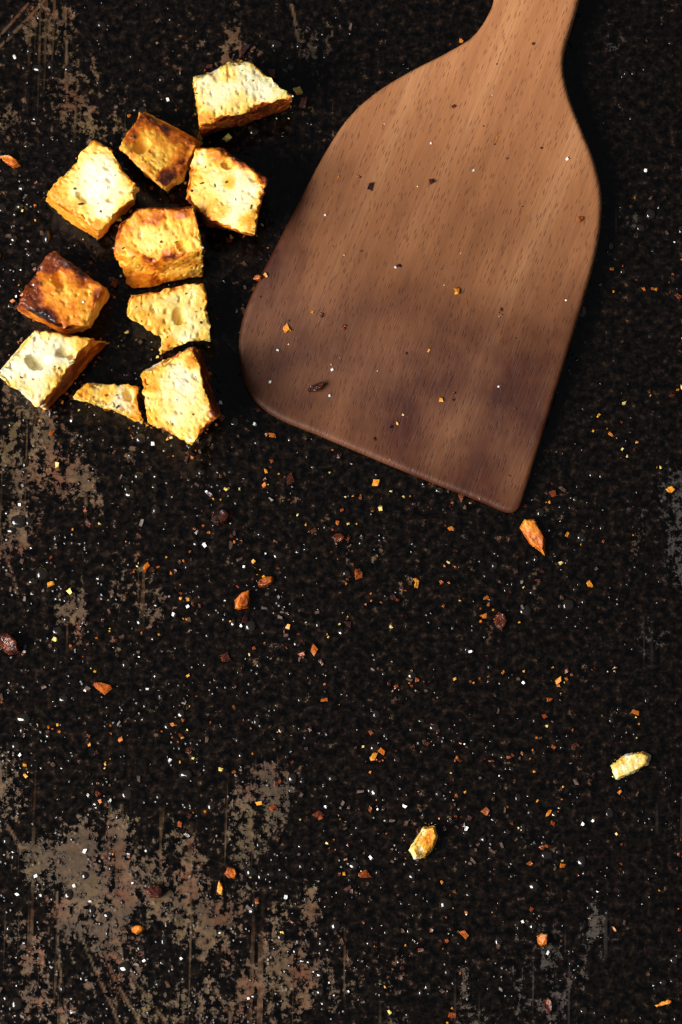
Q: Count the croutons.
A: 10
